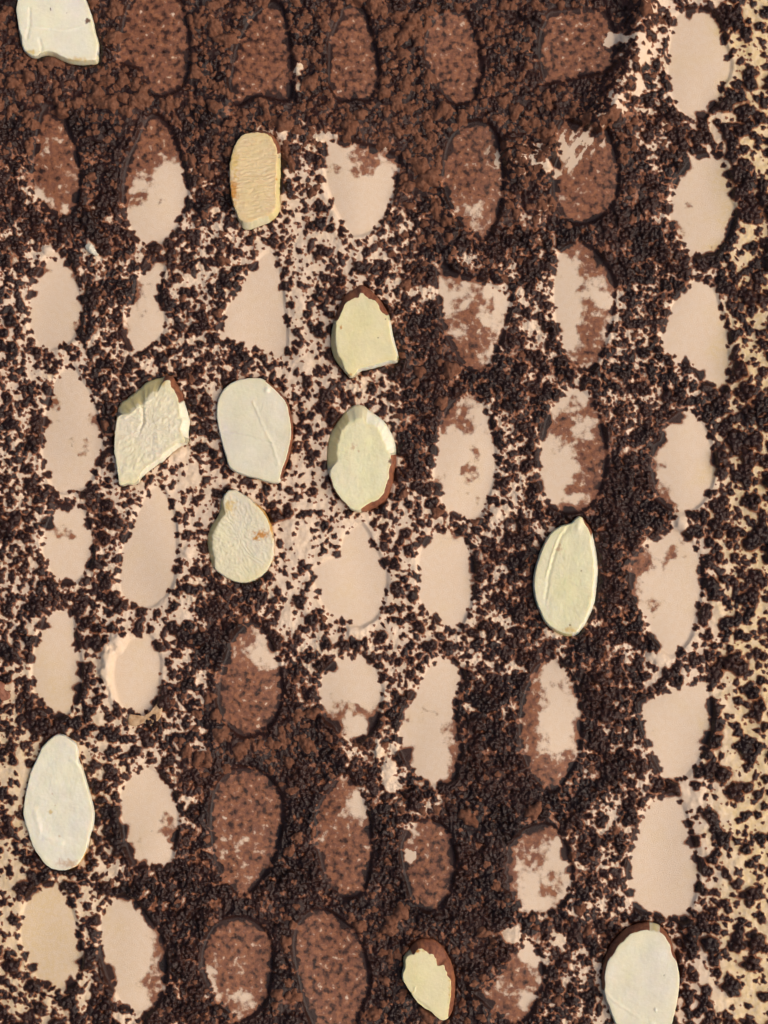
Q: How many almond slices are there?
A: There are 11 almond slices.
